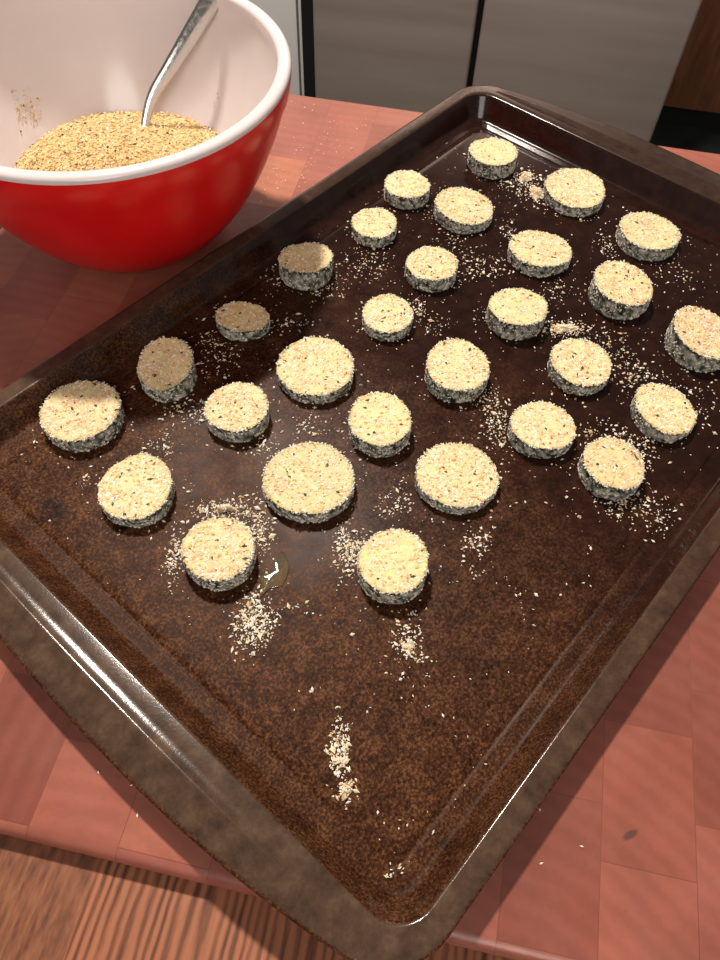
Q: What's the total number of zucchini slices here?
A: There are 29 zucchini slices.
